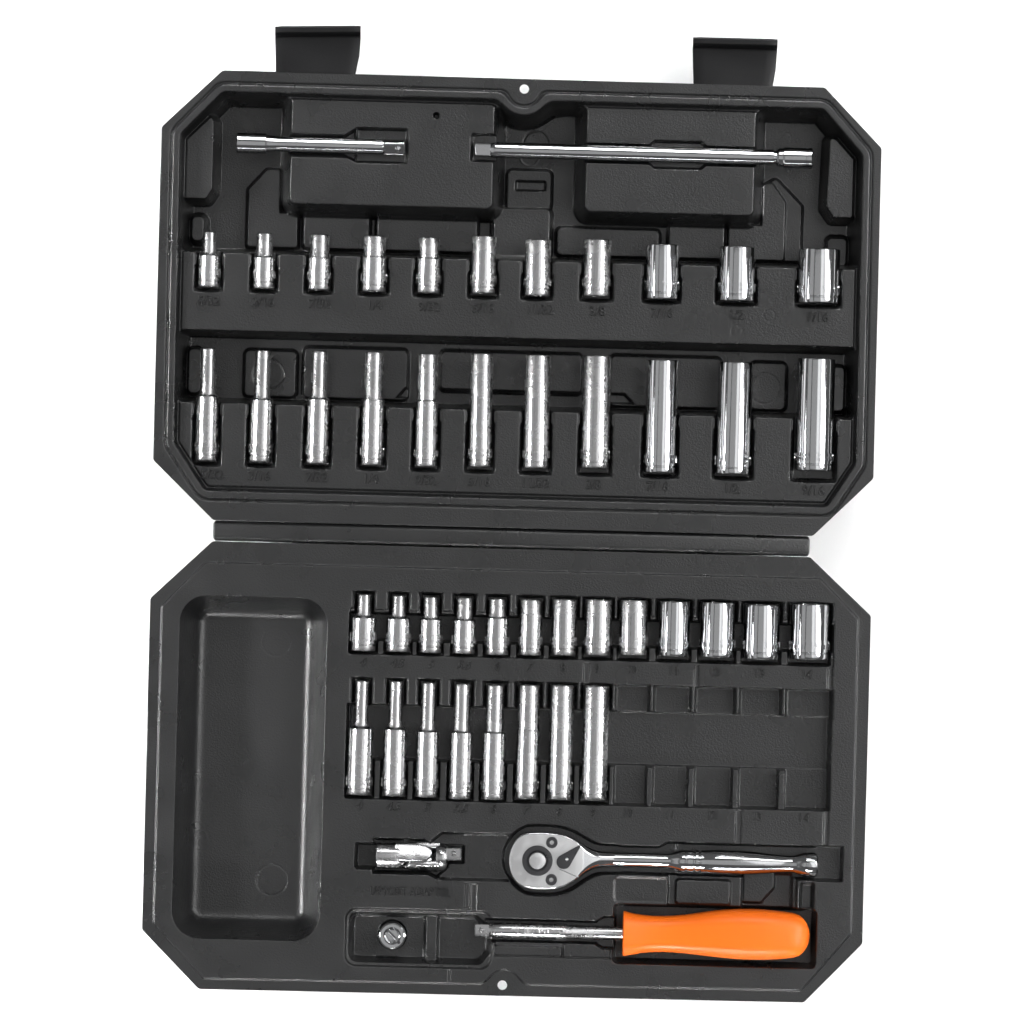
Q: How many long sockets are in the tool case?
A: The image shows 19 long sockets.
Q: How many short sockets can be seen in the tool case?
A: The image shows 24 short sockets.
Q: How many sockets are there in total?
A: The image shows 43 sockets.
